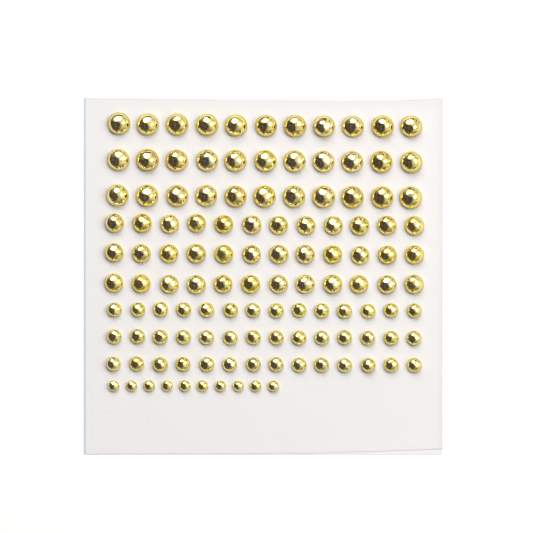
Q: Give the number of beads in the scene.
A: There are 121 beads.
